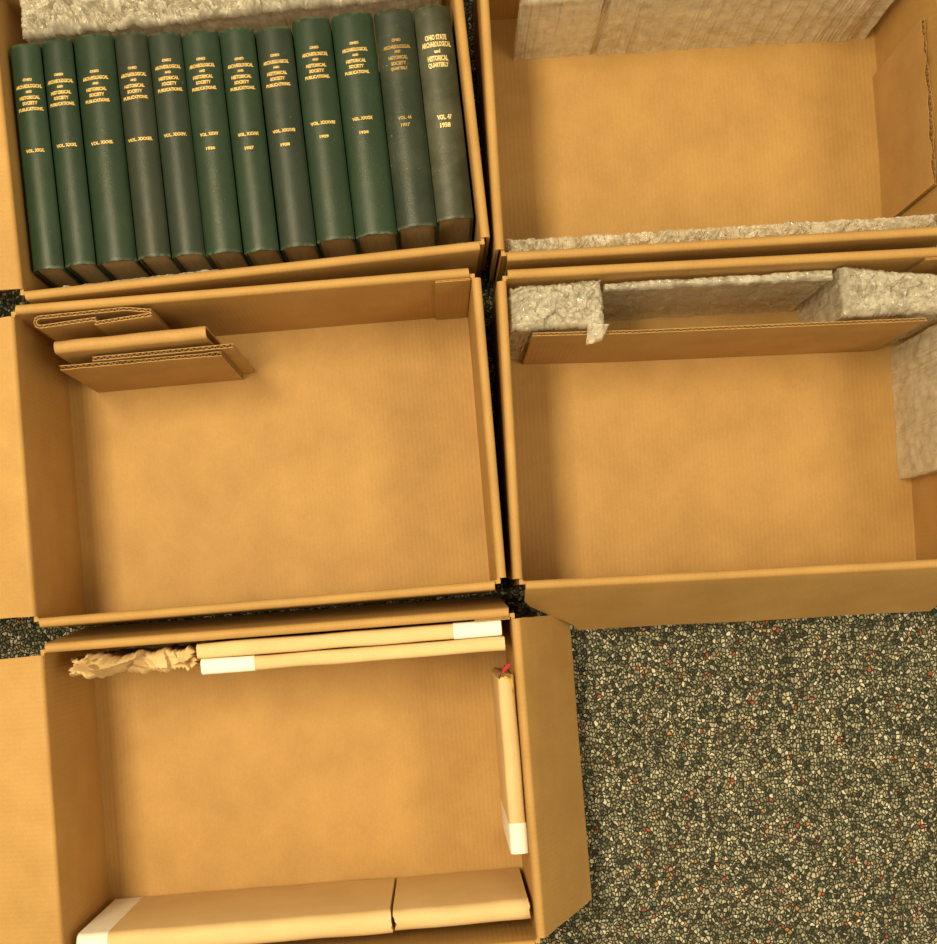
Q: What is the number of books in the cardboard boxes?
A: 12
